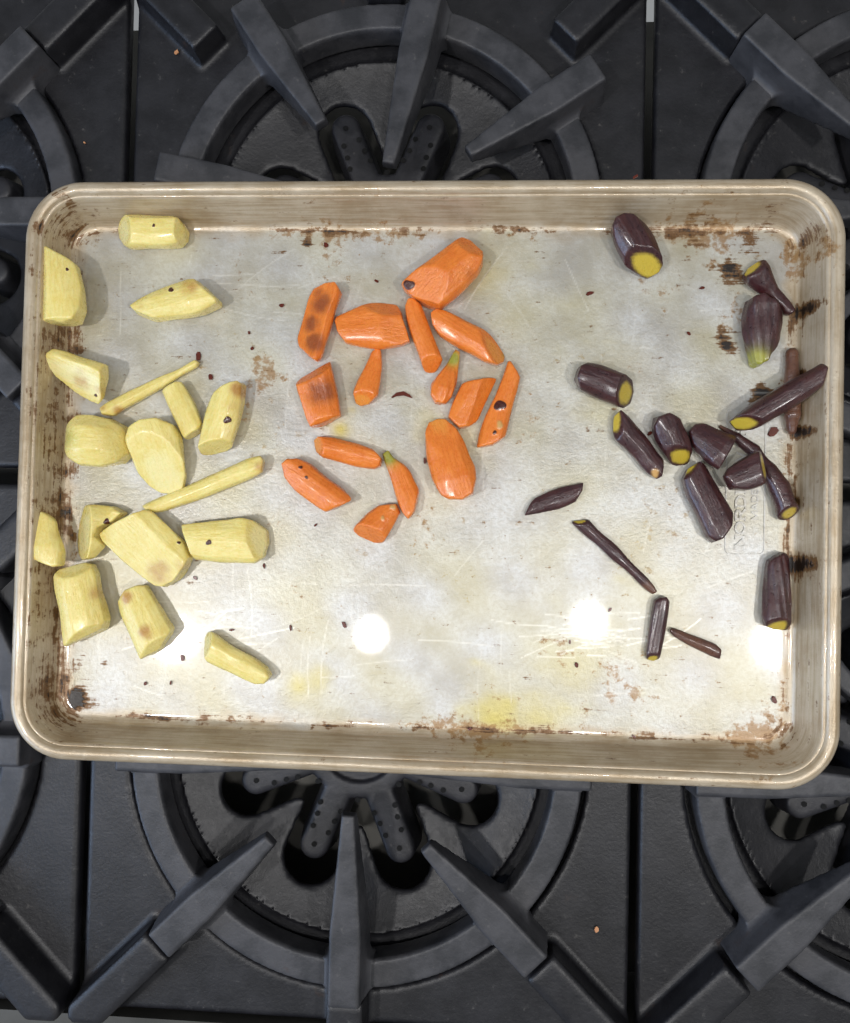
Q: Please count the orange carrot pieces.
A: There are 15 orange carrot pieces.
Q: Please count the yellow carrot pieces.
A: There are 17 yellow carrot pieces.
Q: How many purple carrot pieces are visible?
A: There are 17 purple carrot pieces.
